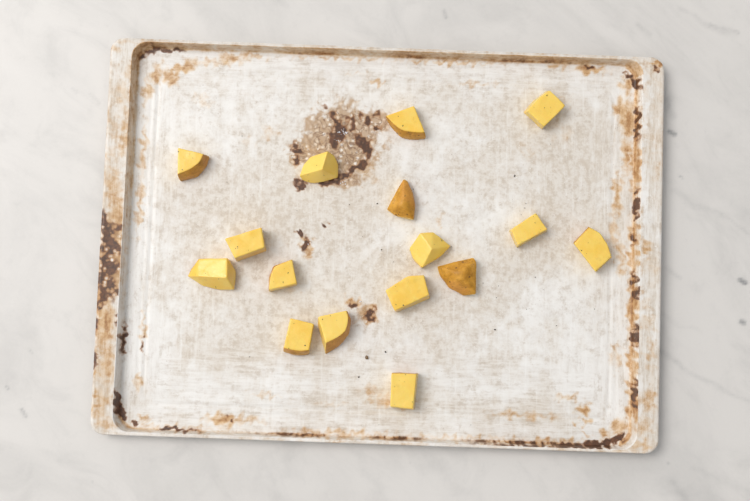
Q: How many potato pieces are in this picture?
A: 16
